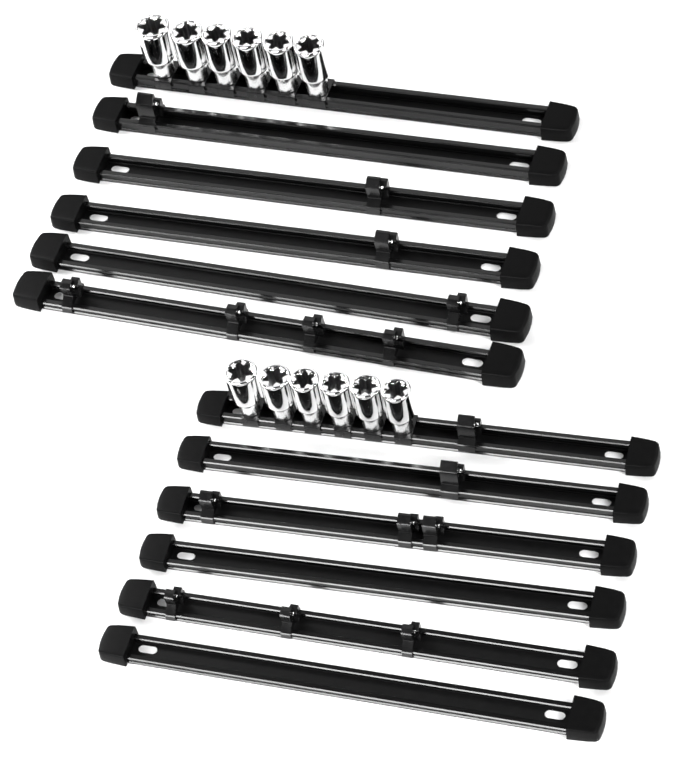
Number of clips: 16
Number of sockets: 12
